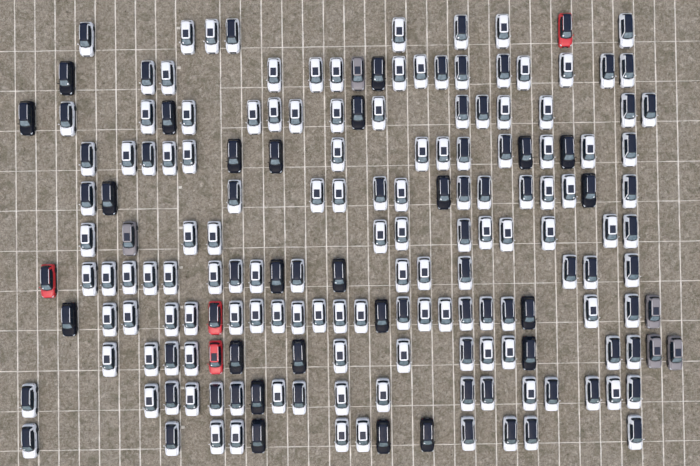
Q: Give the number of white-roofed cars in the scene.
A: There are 84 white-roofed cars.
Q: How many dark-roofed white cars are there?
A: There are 60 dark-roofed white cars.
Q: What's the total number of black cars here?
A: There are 24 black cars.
